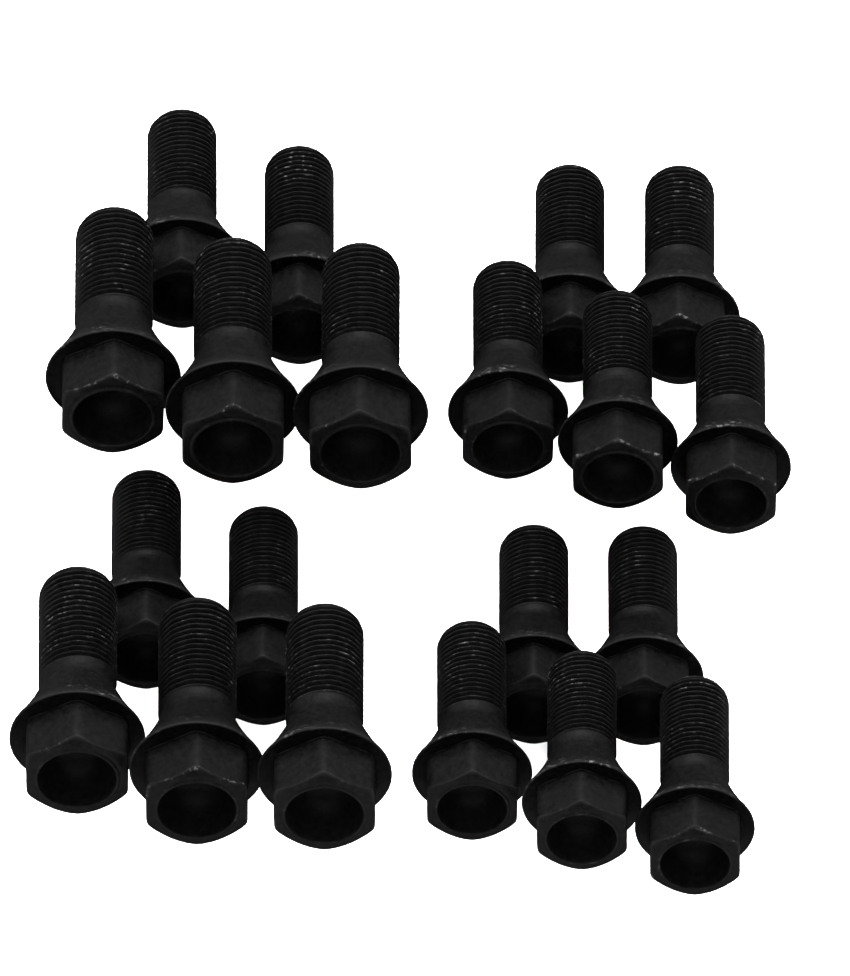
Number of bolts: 20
